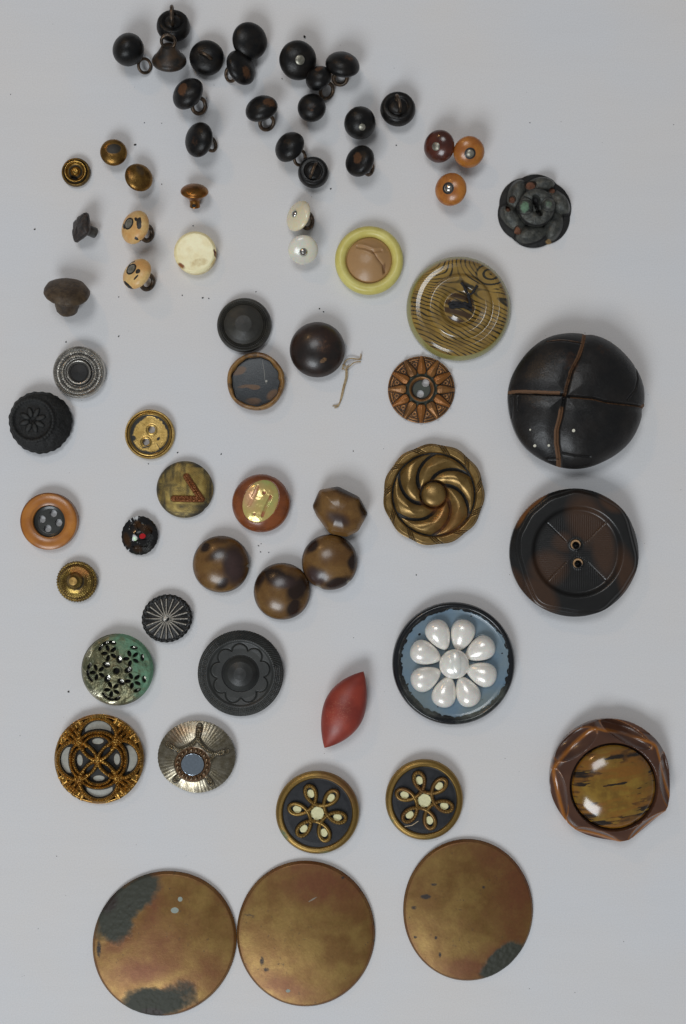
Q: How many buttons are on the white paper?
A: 67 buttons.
